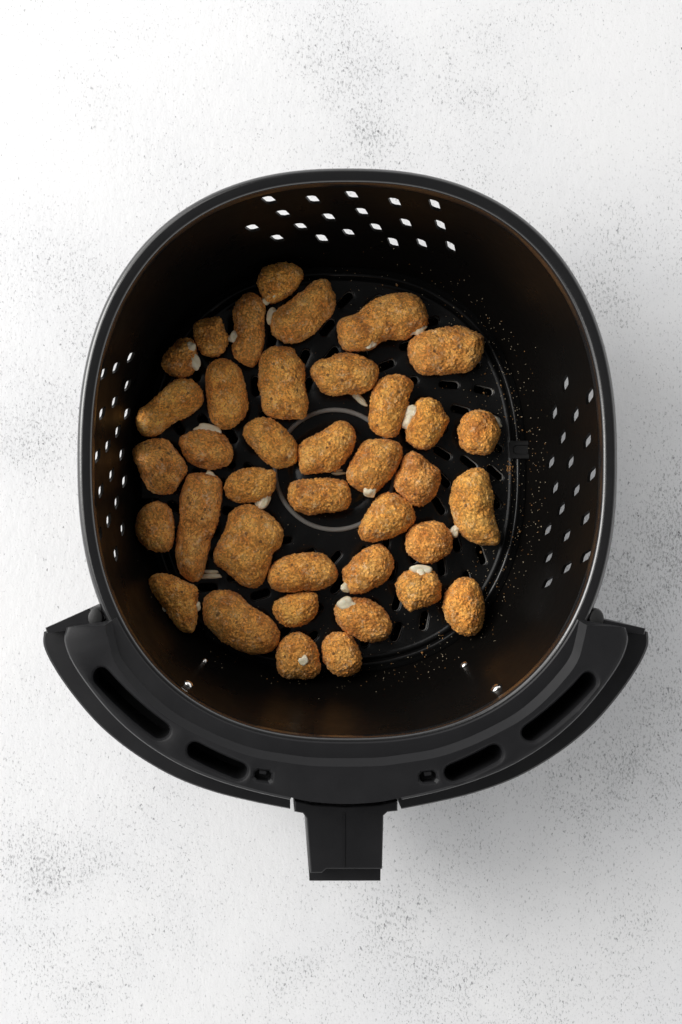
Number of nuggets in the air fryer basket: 38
